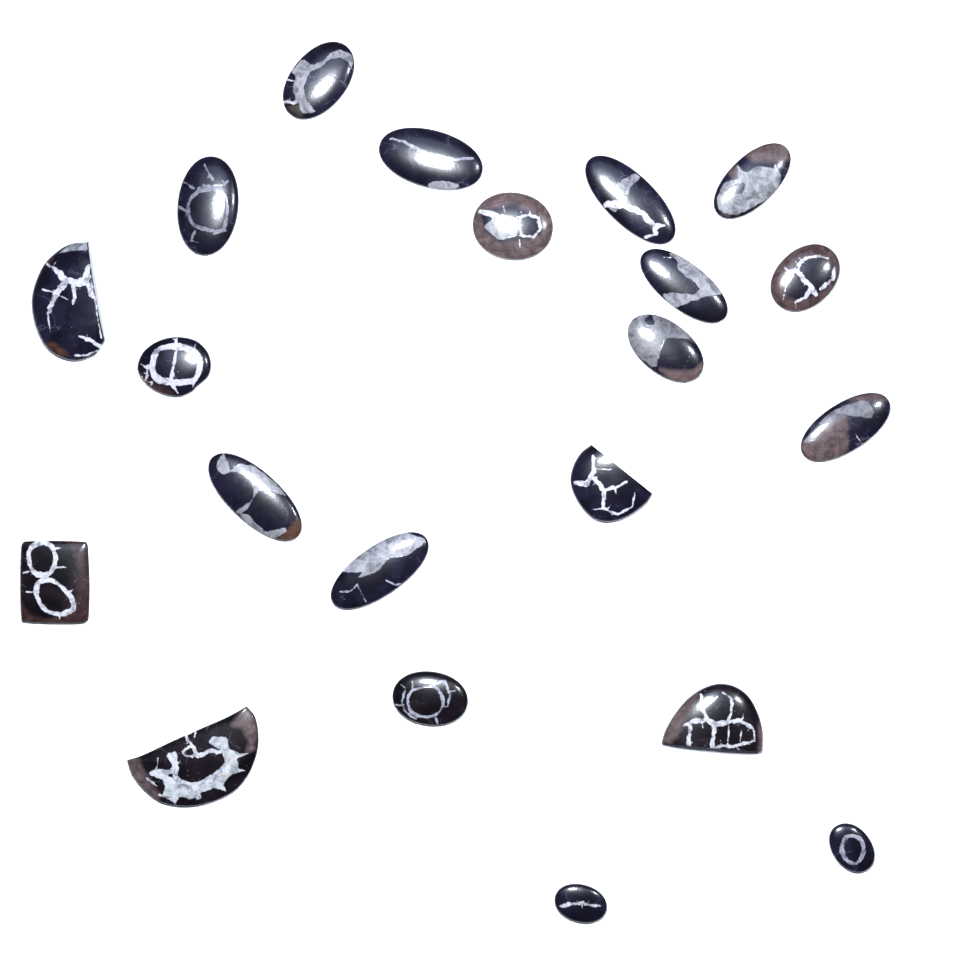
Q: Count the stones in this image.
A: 21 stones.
